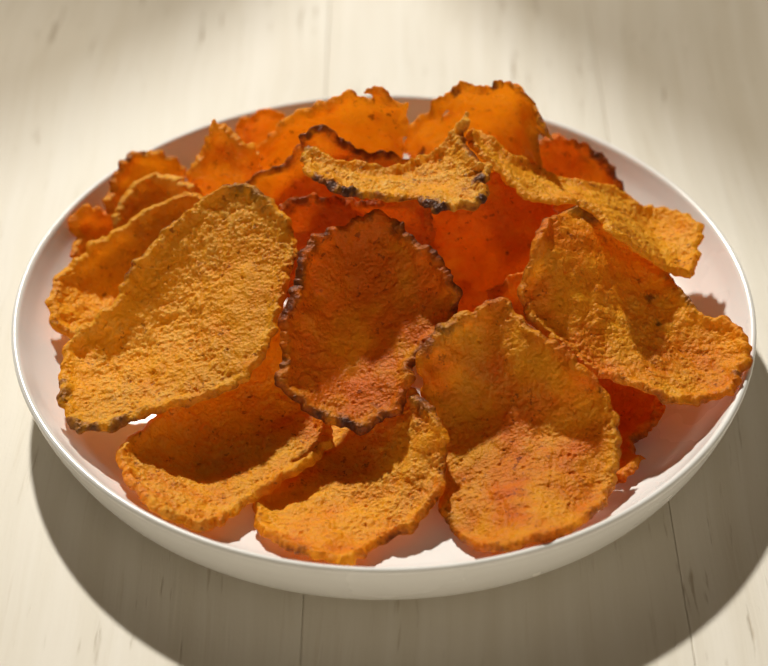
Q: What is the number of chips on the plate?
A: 22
